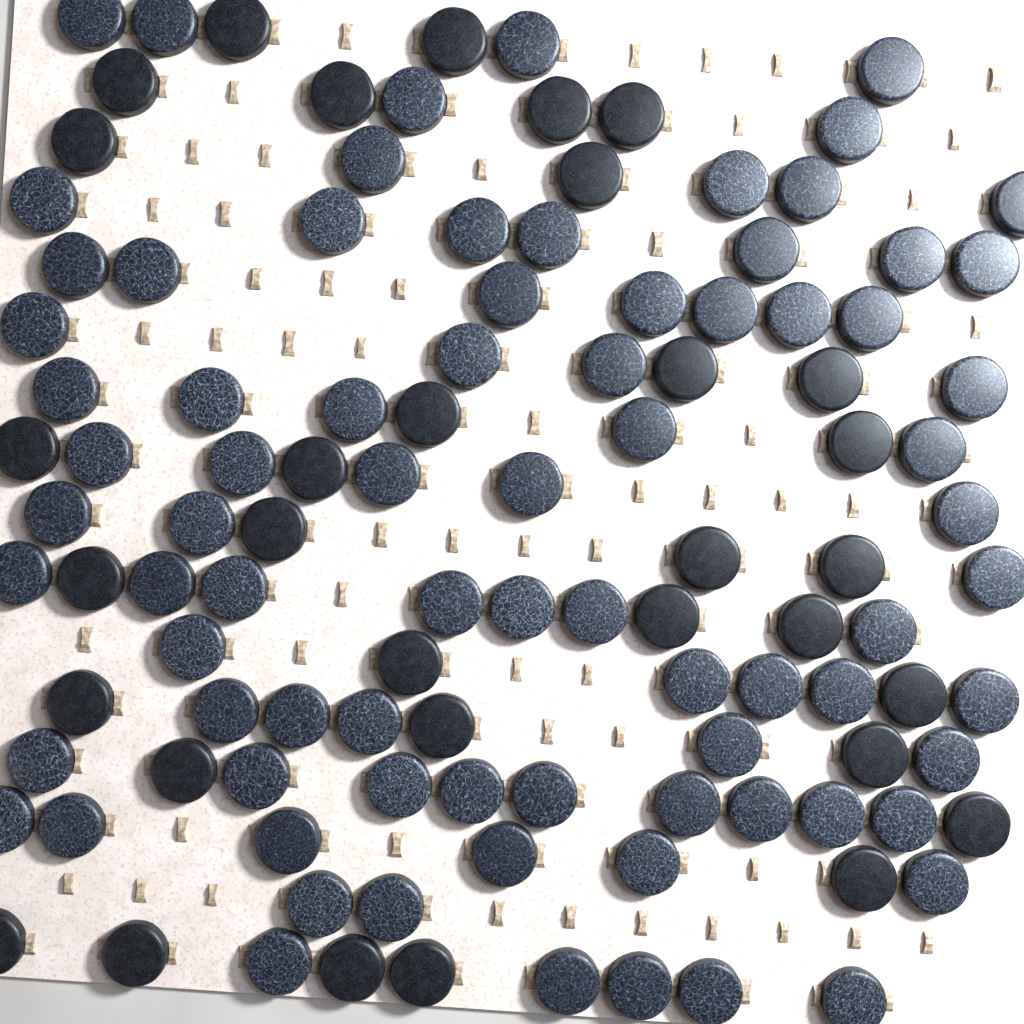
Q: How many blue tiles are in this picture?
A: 80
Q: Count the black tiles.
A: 32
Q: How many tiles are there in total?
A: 112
